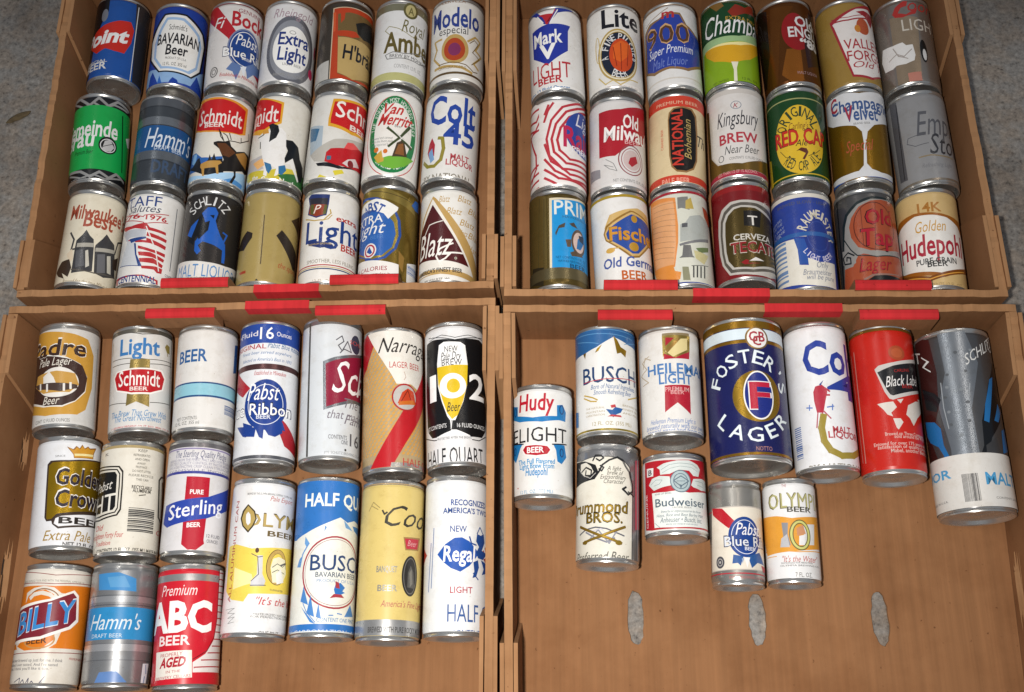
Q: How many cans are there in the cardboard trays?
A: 70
